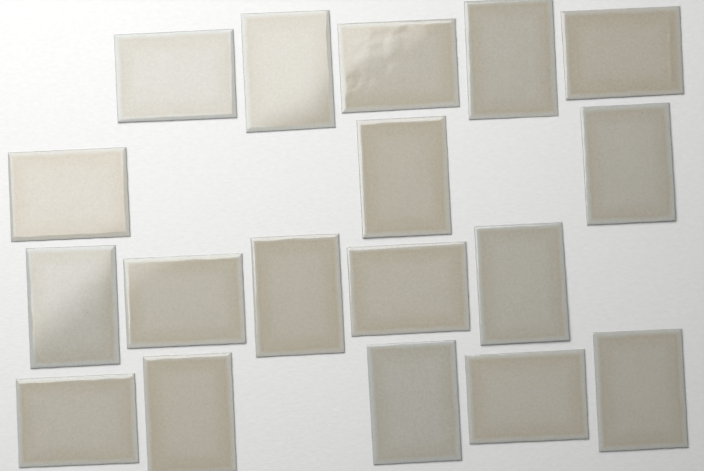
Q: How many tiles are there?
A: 18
